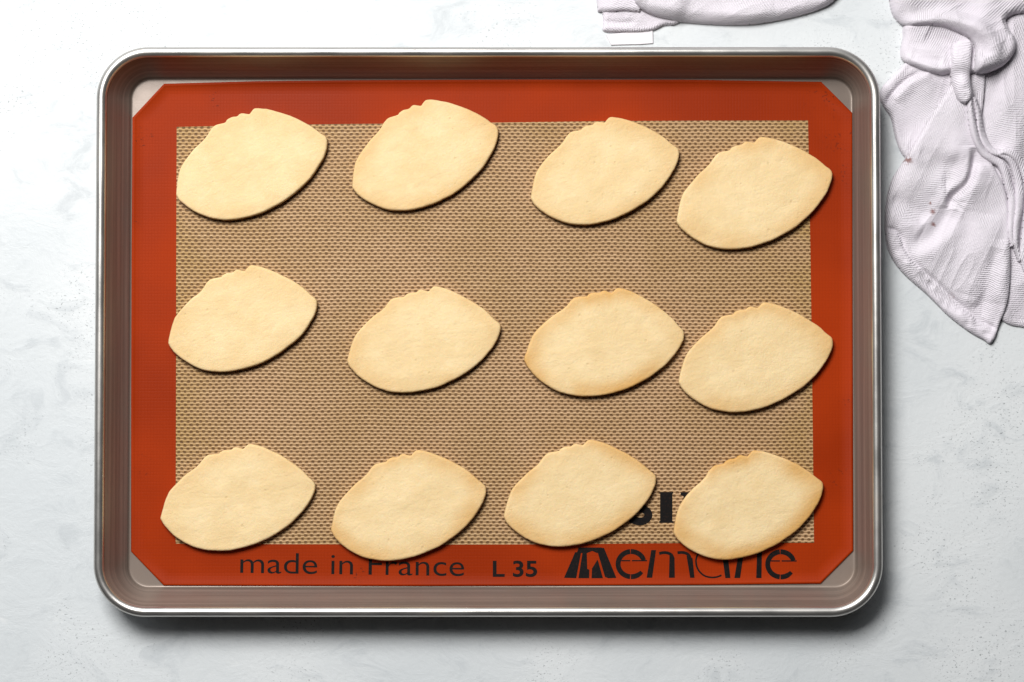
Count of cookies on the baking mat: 12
